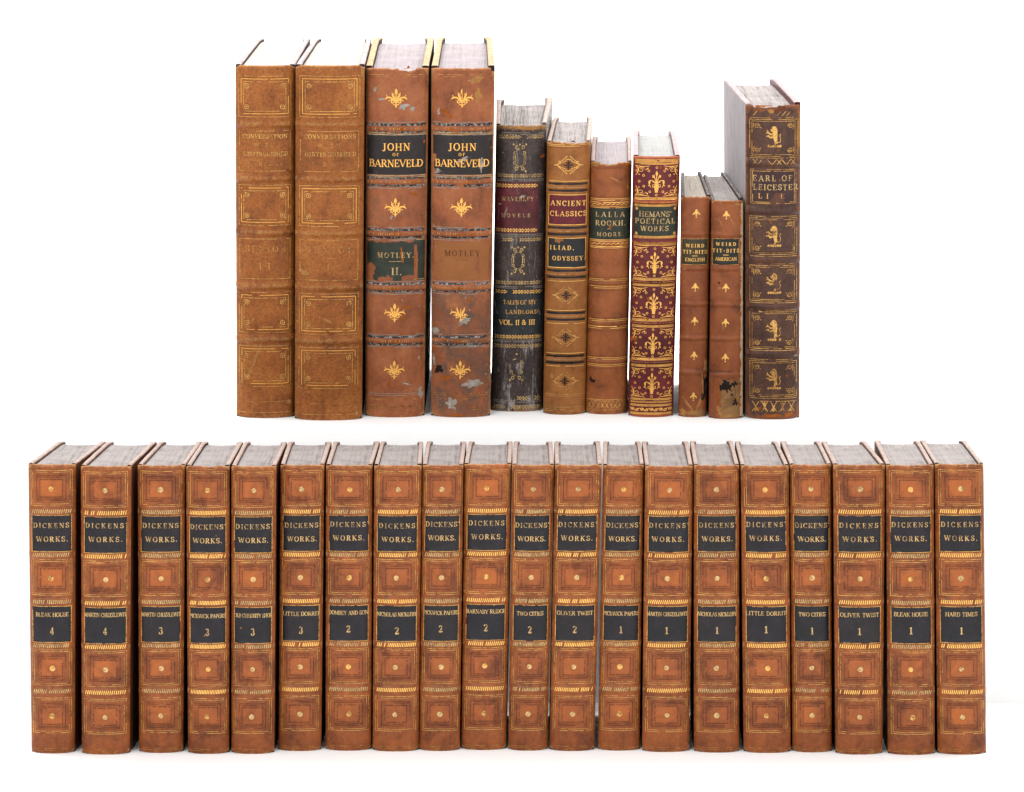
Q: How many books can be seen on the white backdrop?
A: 31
